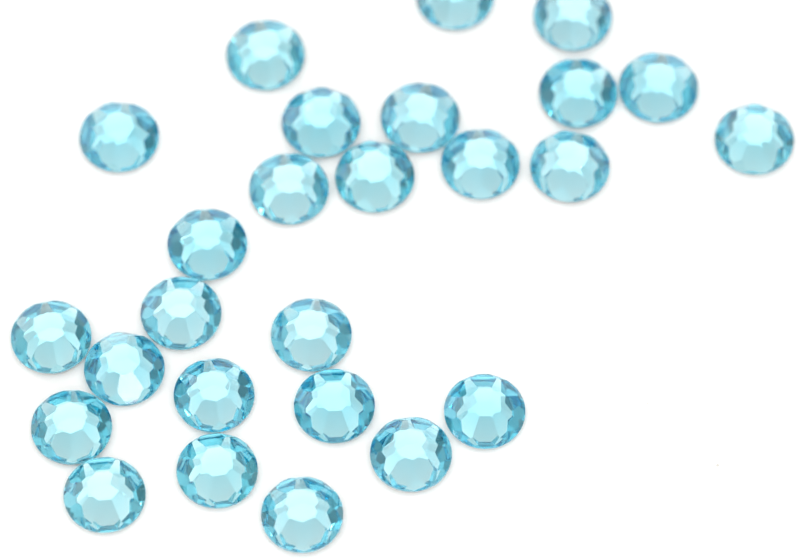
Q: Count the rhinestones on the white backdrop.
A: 26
